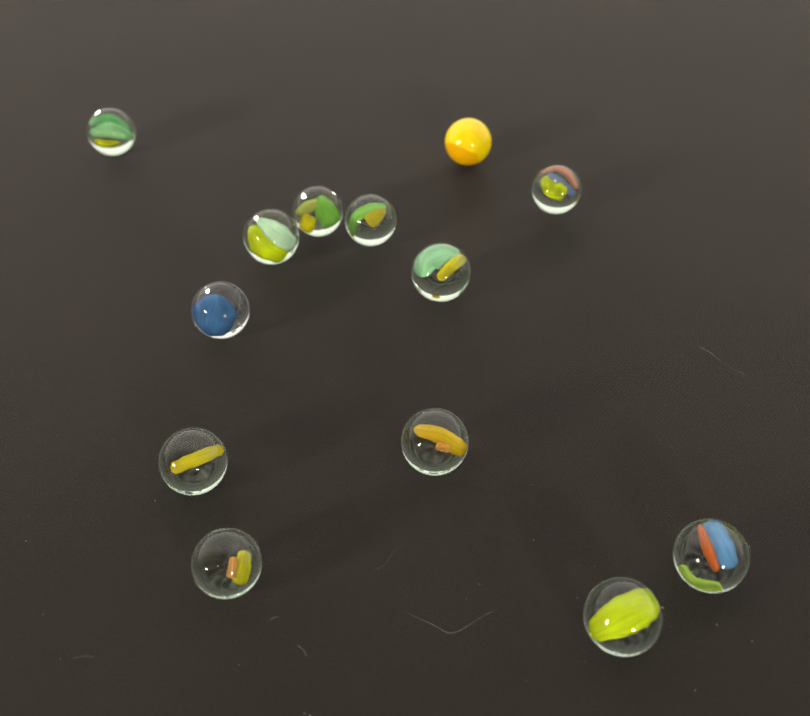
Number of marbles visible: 13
